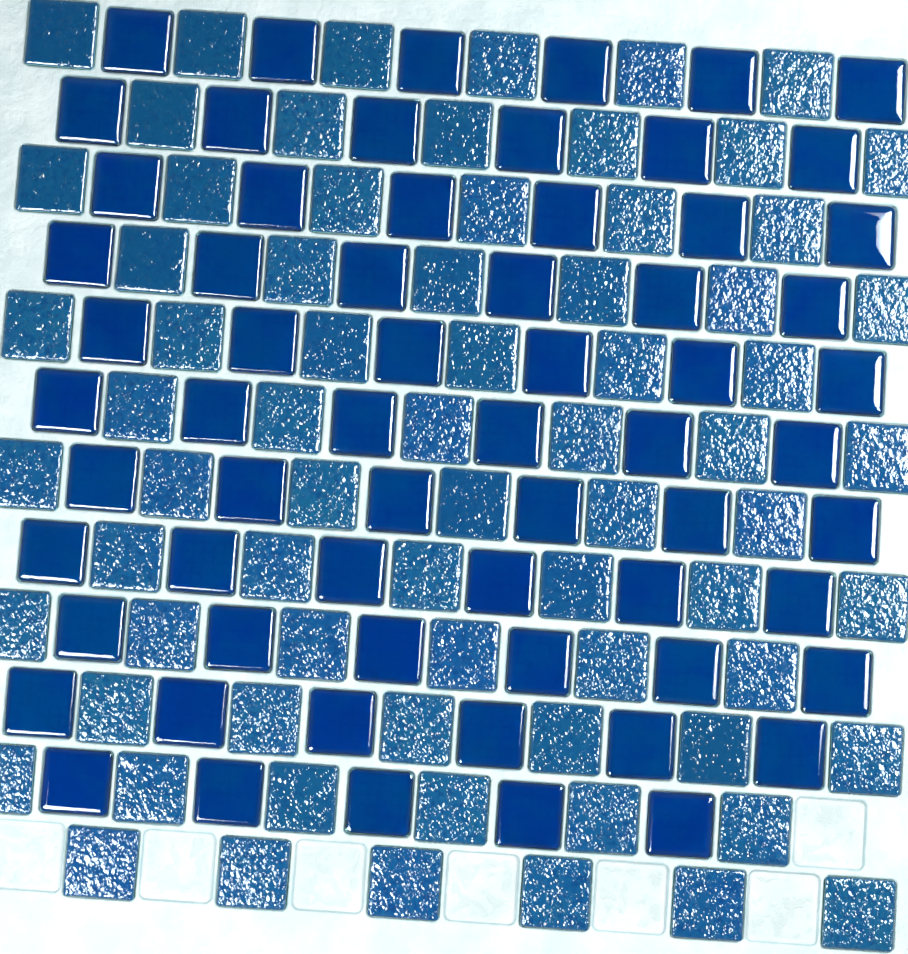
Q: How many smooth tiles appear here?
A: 65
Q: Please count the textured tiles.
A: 72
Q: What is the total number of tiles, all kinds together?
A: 137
